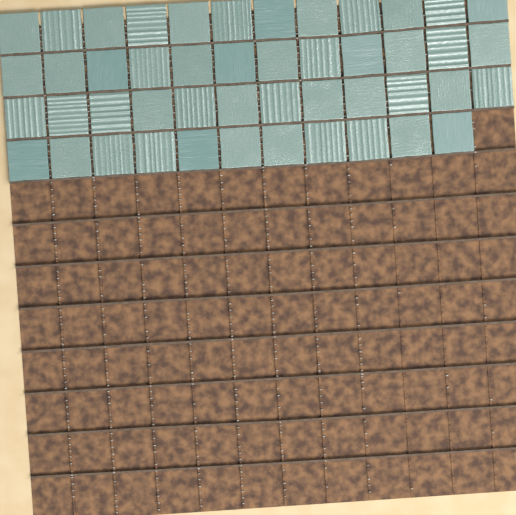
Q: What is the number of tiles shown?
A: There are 47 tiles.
